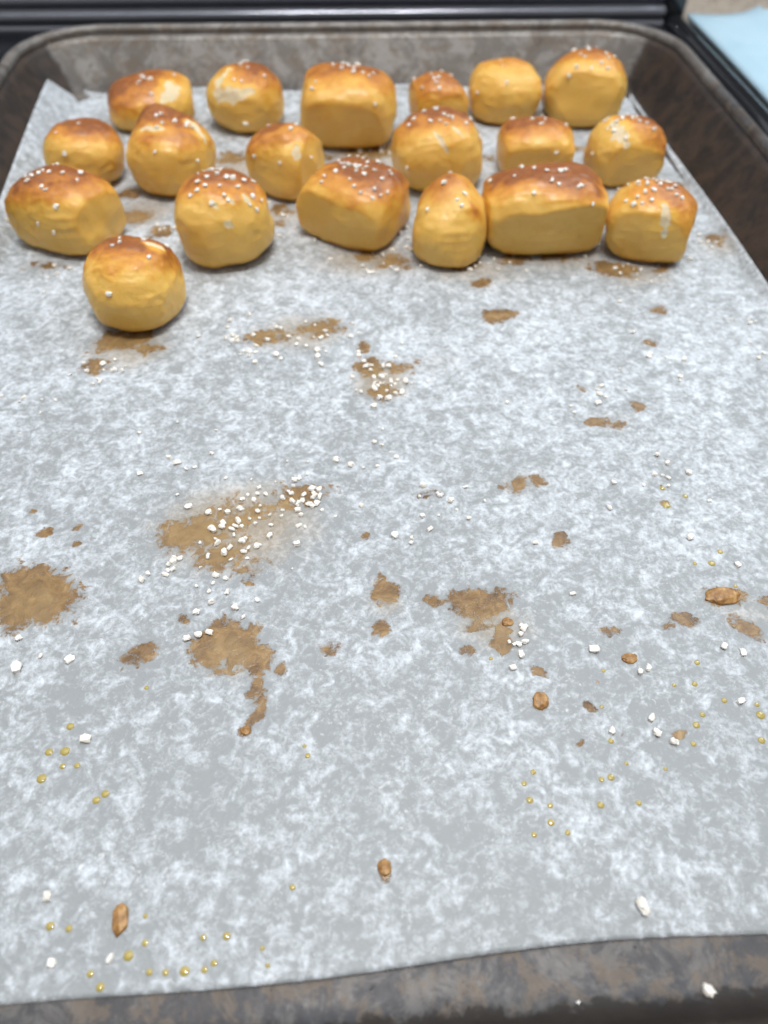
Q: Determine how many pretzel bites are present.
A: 19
